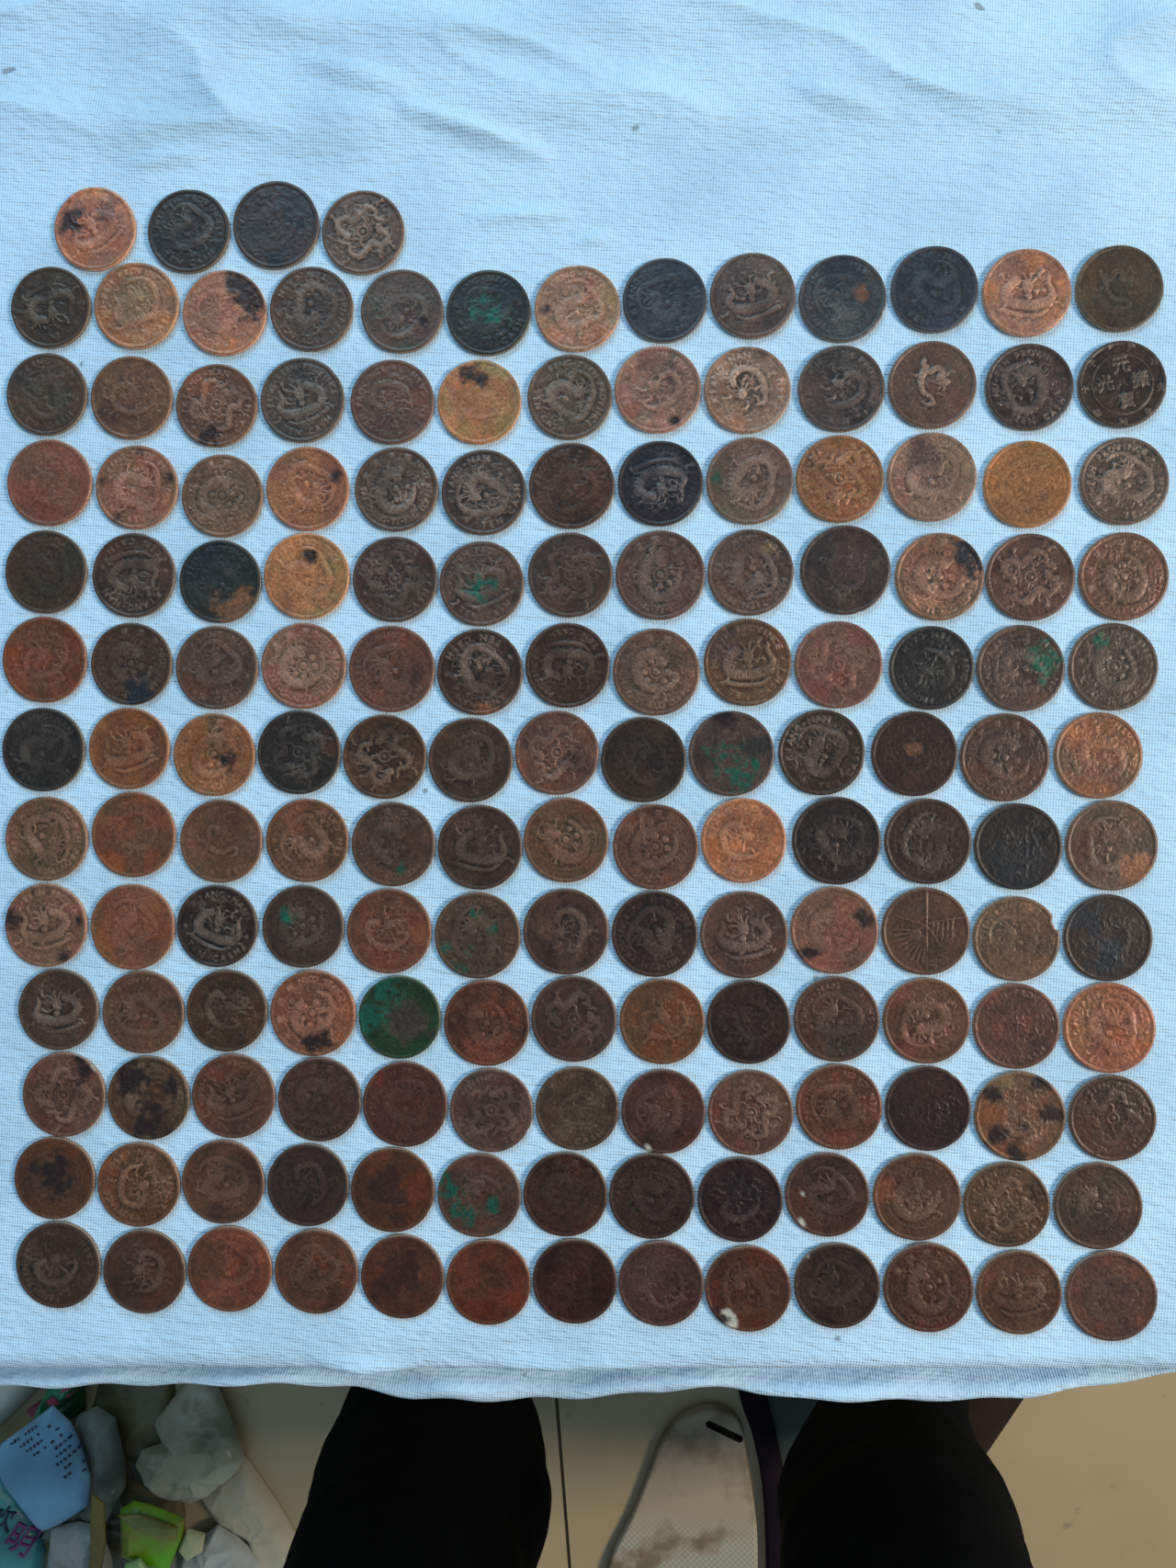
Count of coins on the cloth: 160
